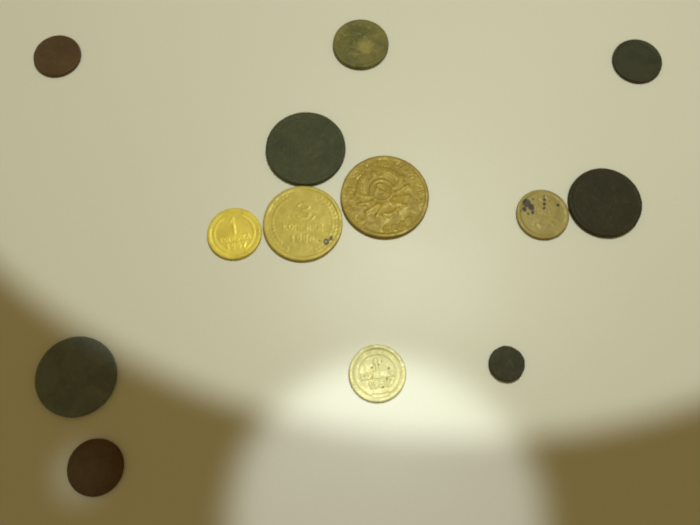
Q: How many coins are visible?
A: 13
